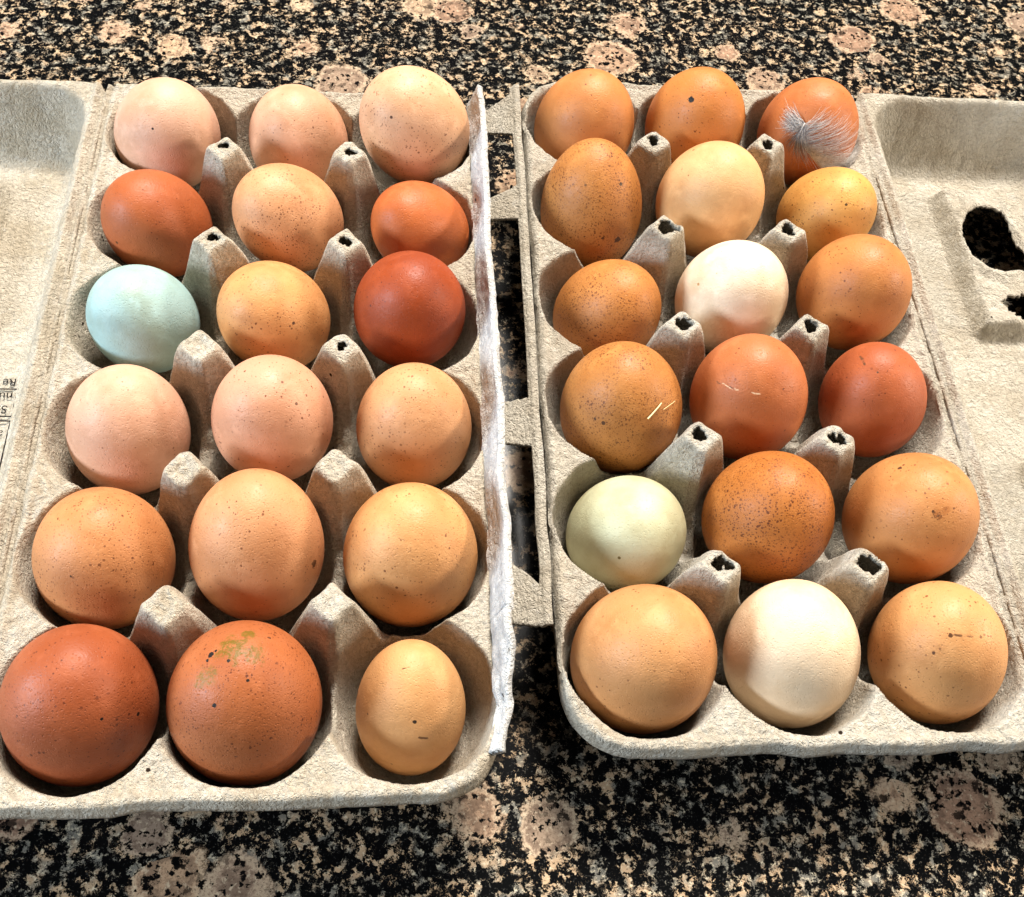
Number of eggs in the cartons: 36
